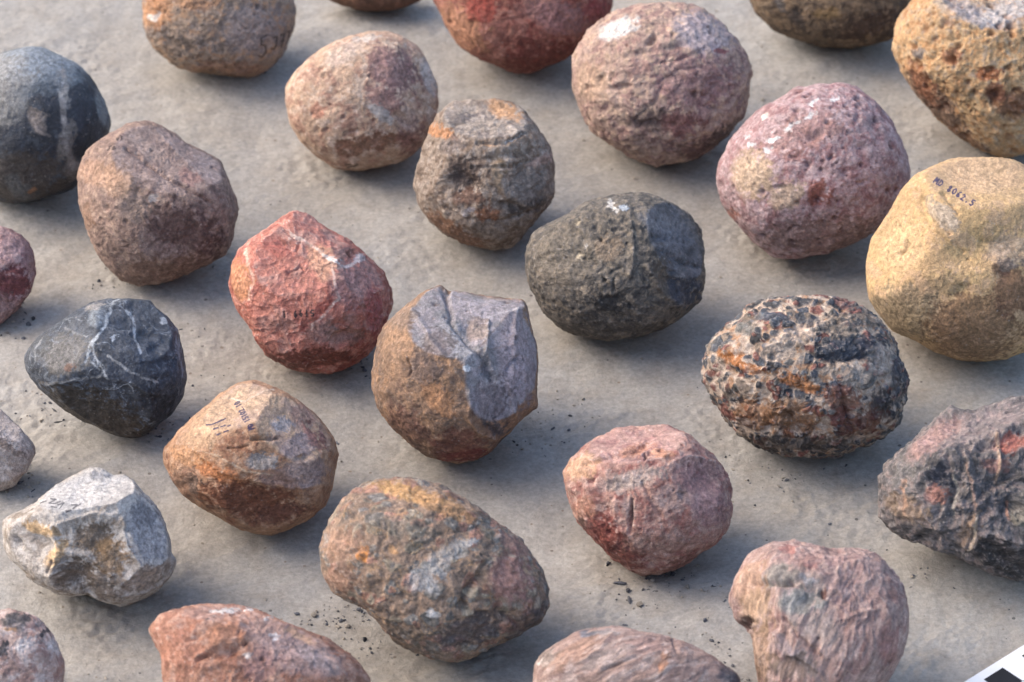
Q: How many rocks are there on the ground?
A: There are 28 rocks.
